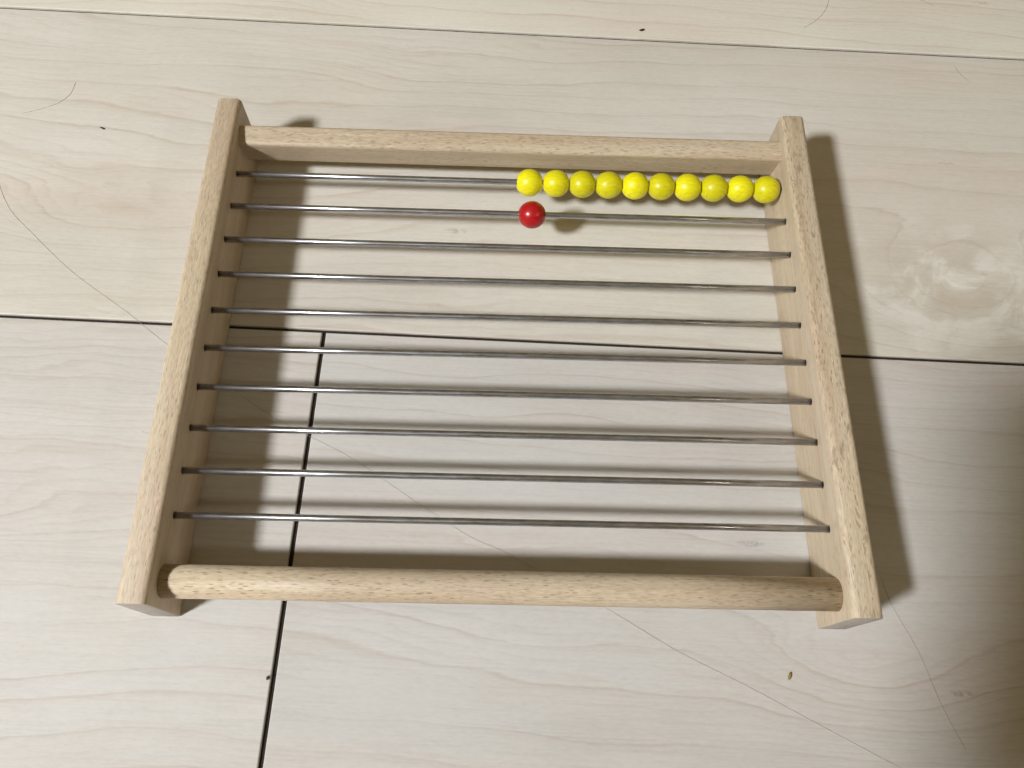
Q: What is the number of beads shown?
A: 11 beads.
